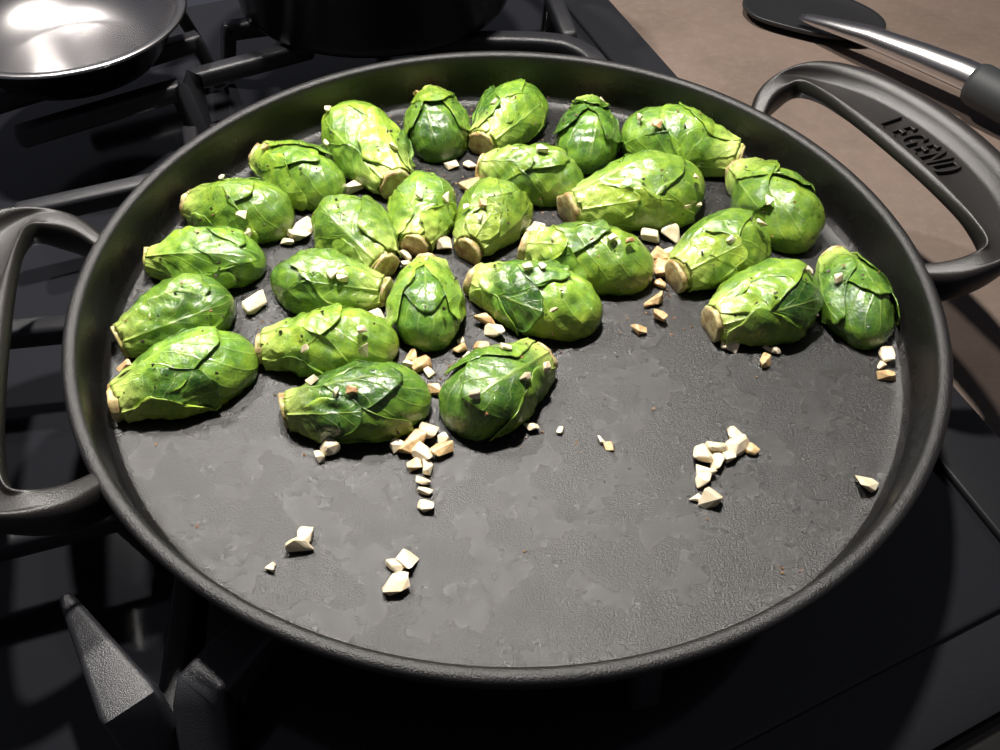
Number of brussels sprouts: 26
